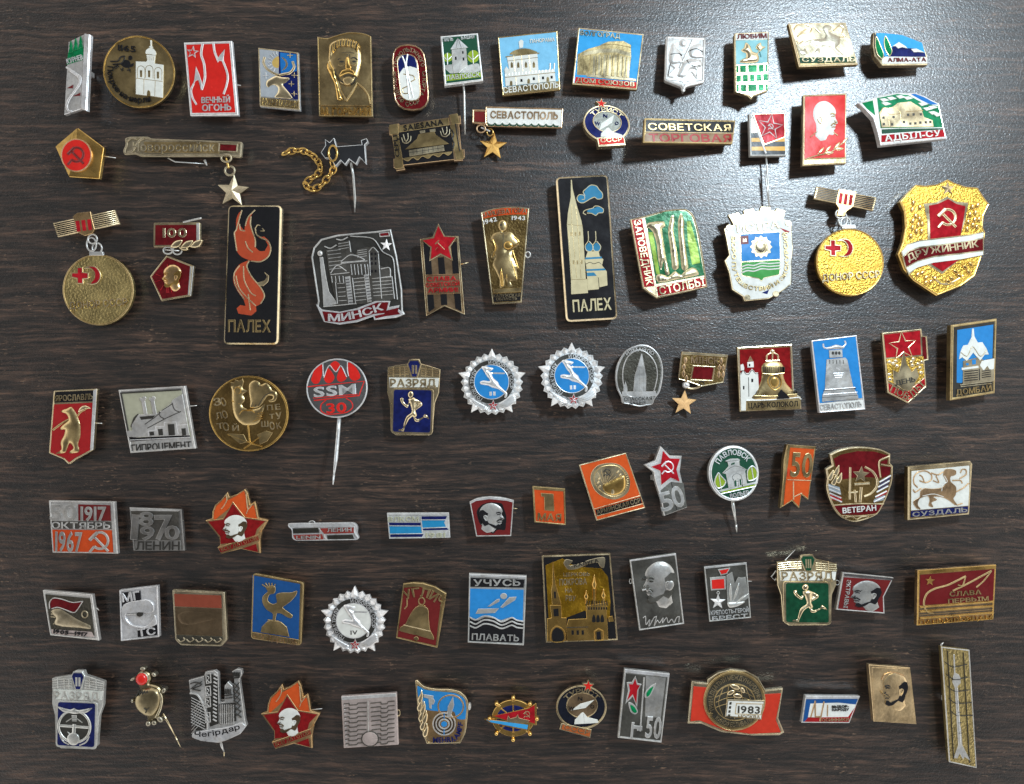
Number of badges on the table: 86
